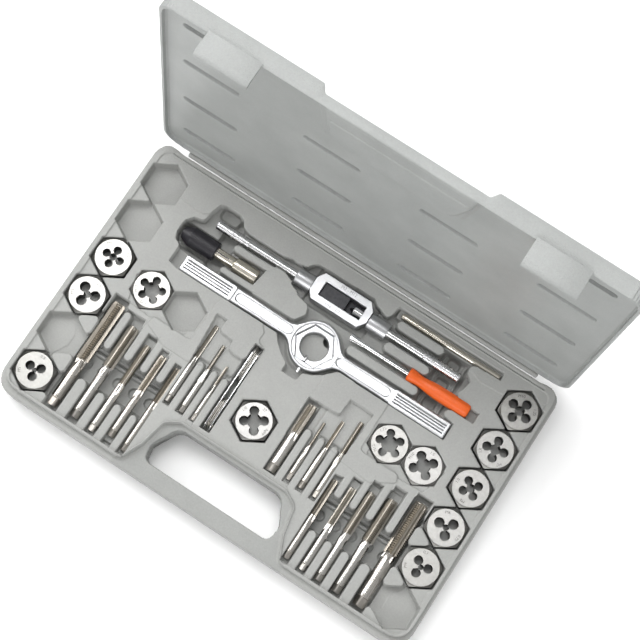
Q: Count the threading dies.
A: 12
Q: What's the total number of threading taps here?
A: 17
